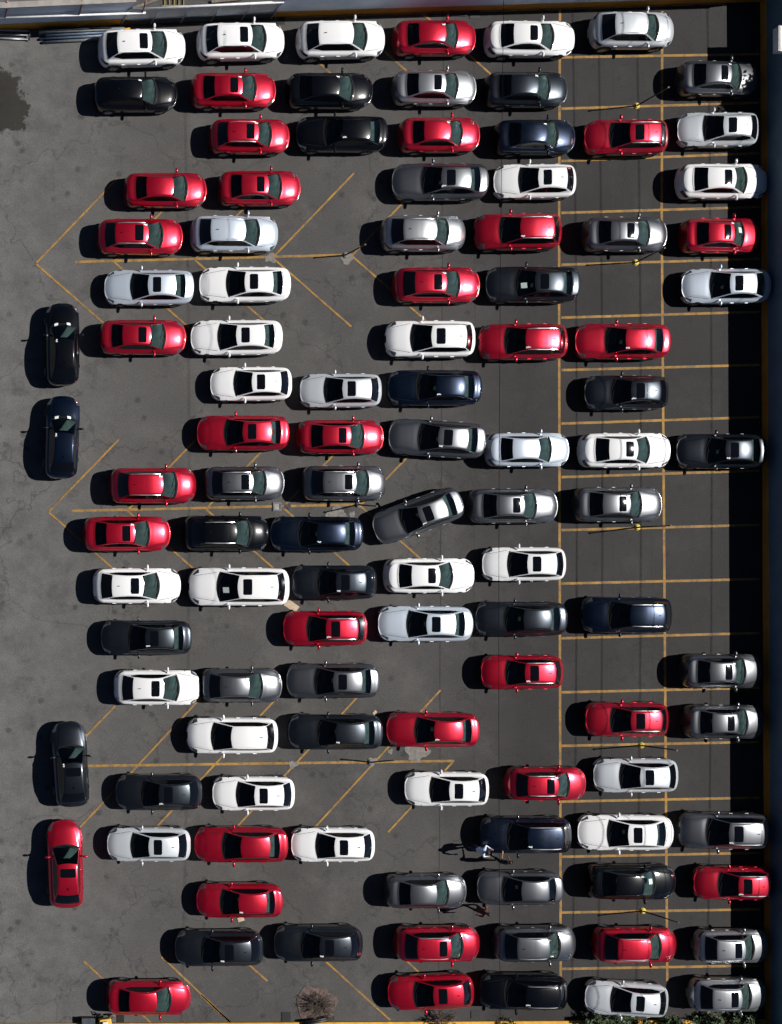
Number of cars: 109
